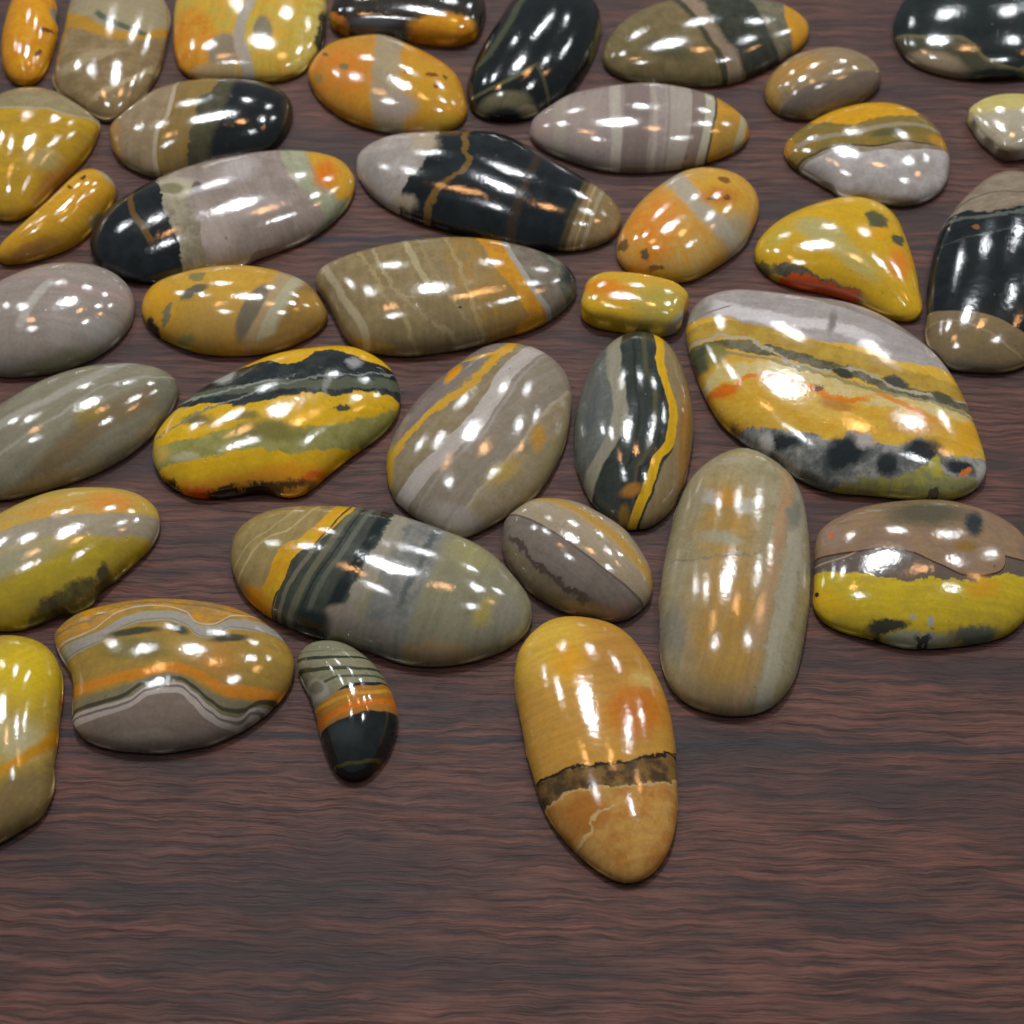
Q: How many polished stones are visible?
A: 38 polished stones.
